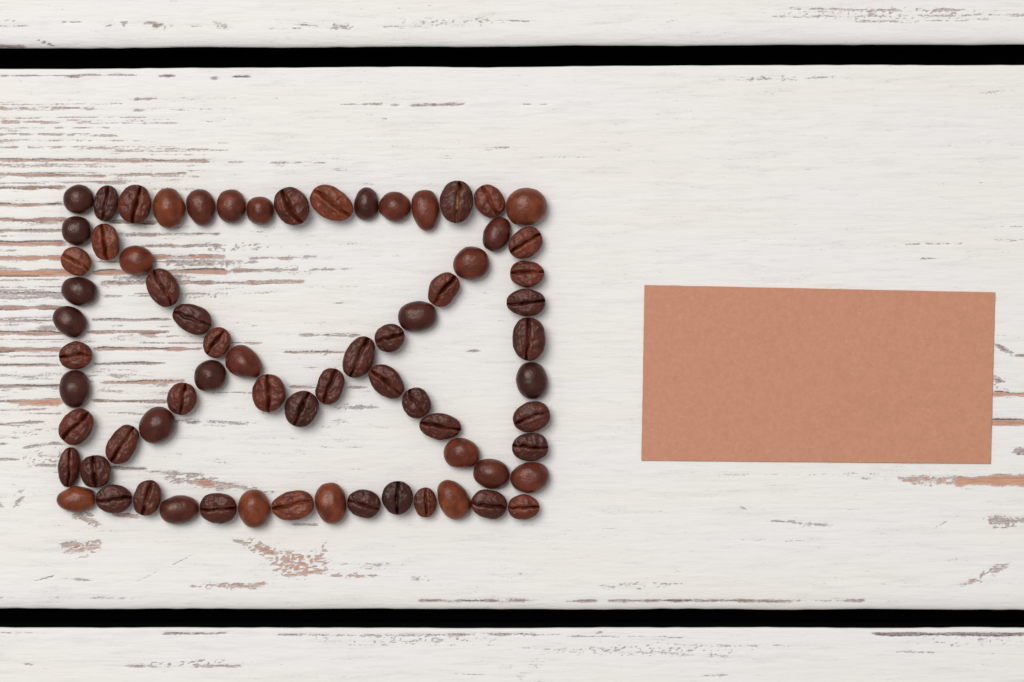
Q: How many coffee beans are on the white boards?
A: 70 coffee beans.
